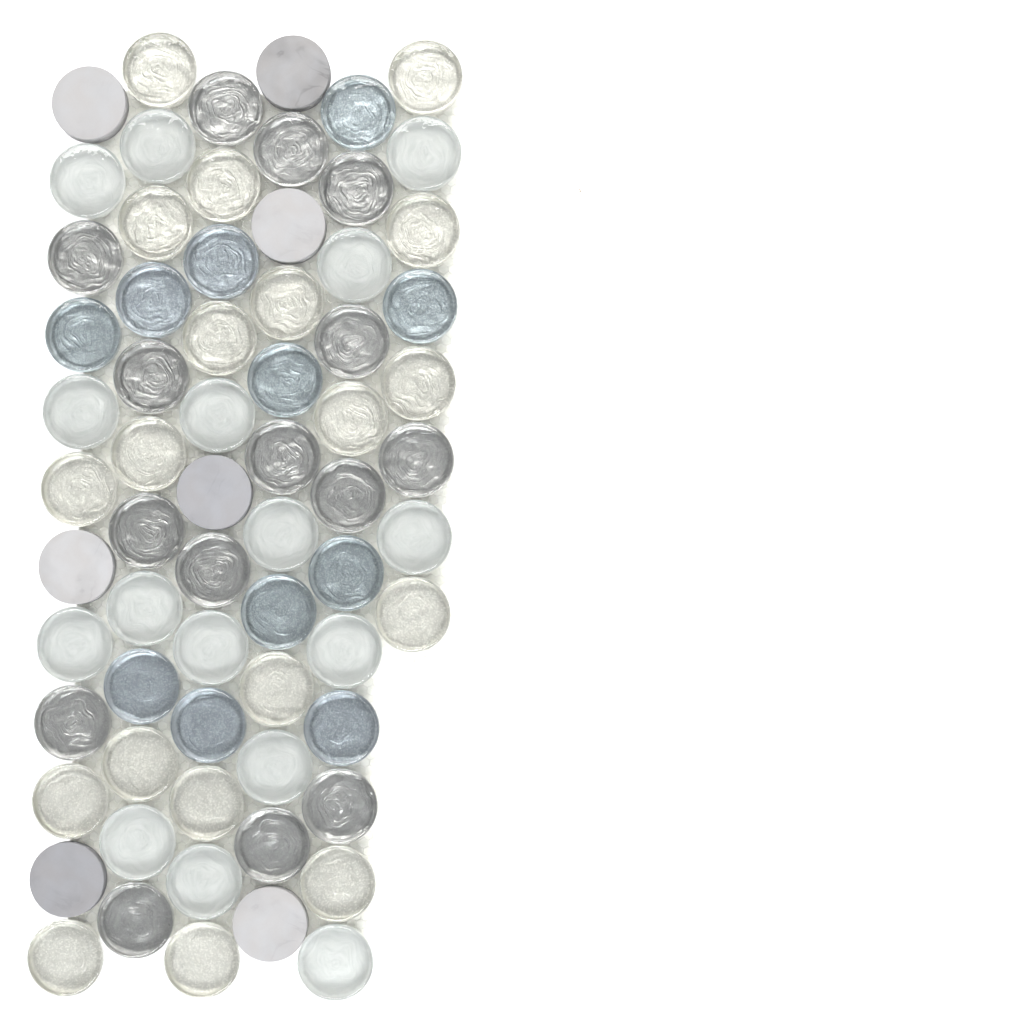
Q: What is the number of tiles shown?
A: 68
